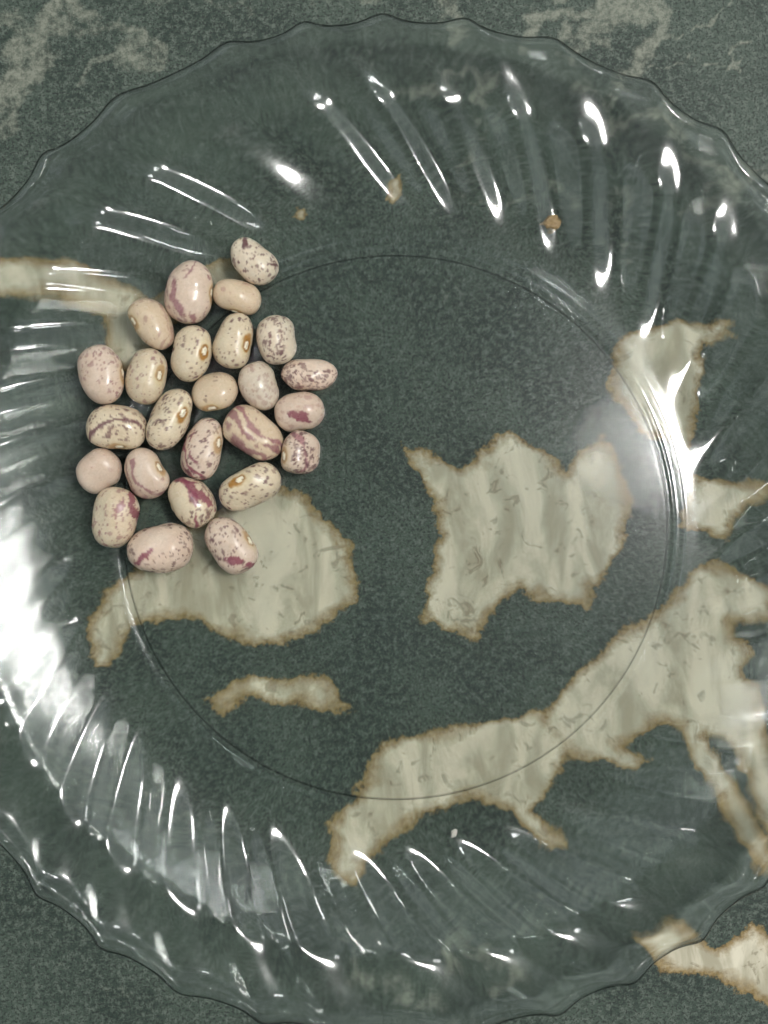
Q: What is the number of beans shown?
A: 25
